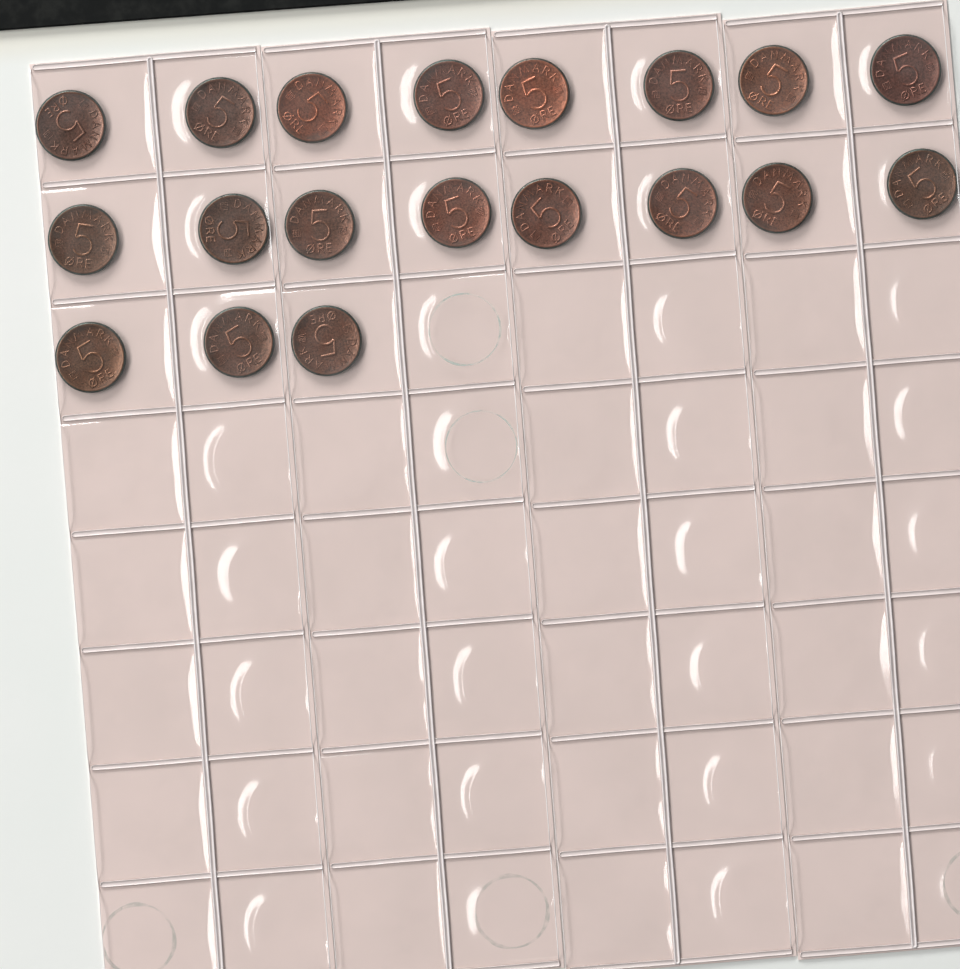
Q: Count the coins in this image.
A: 19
